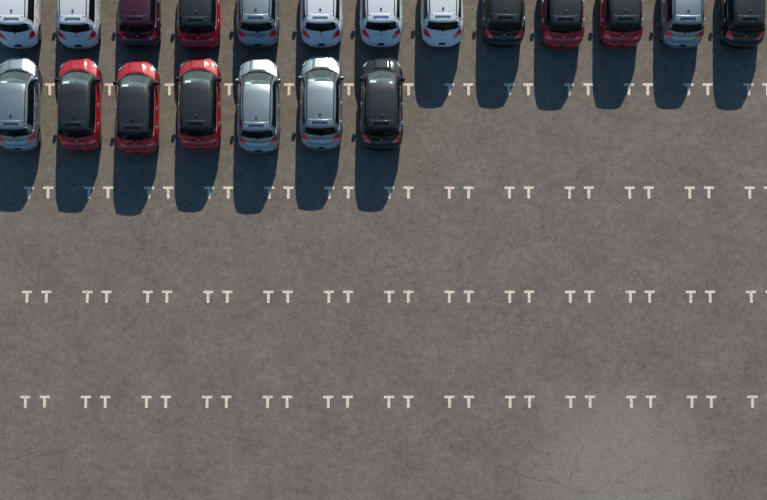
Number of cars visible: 20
